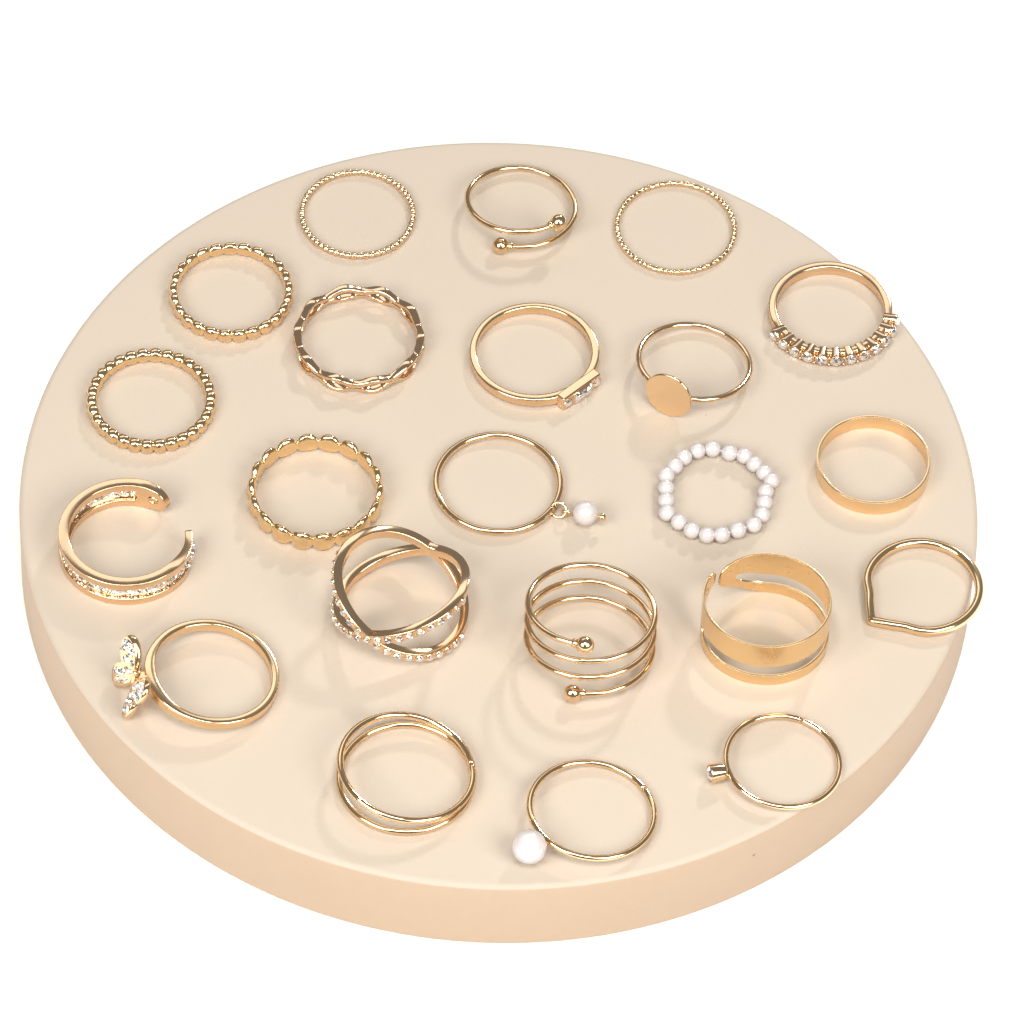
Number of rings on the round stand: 22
